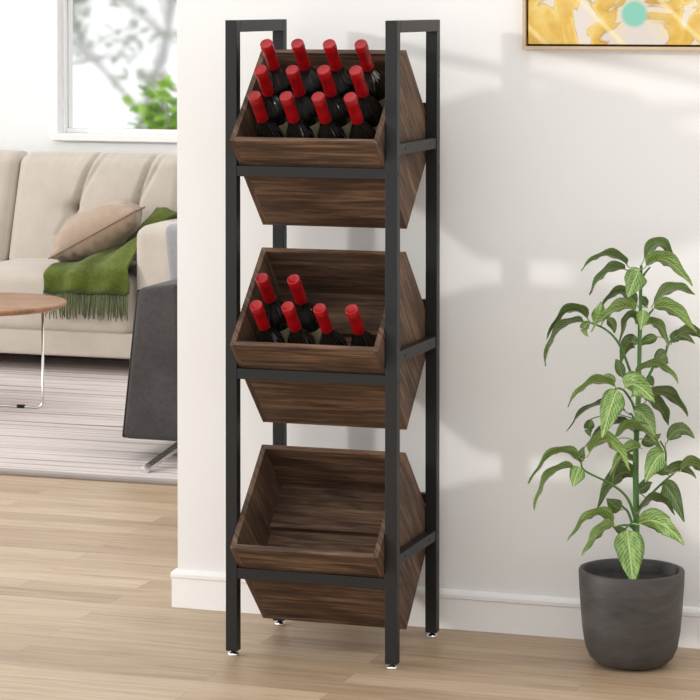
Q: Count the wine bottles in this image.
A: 18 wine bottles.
